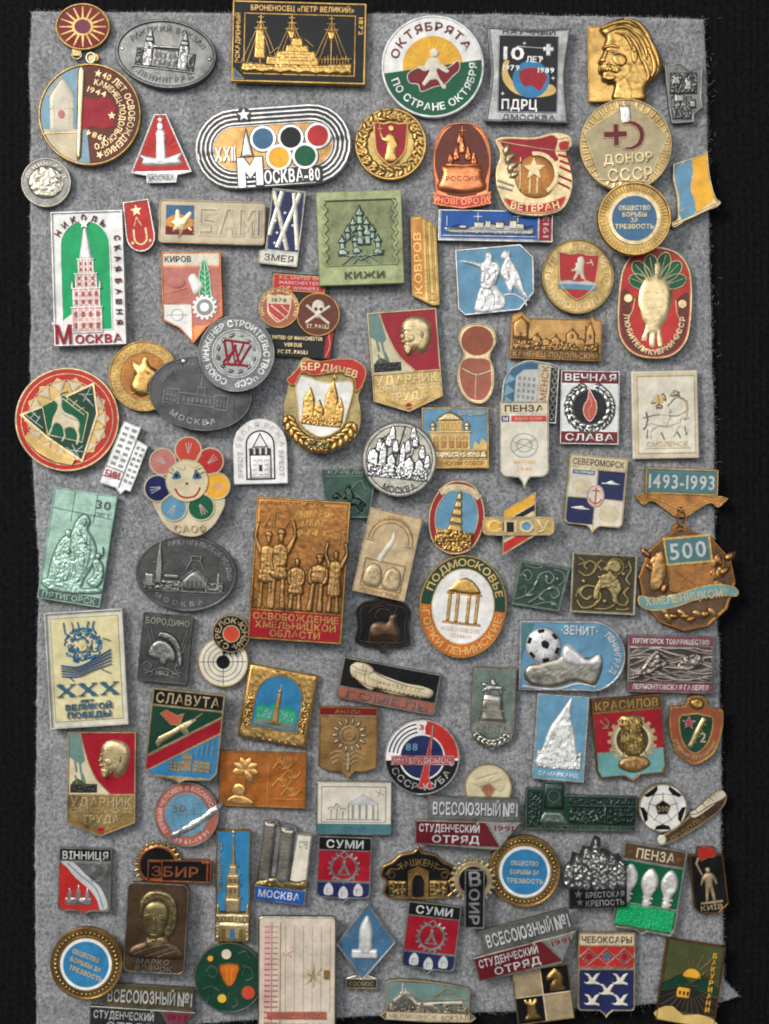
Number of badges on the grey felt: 103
